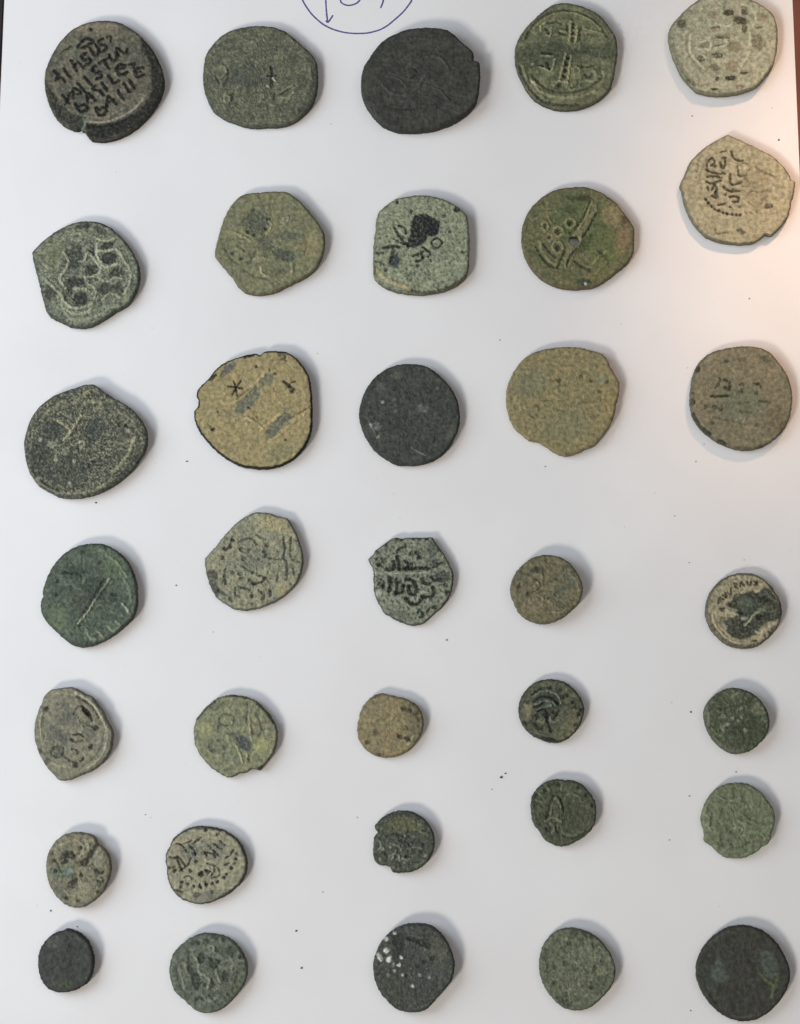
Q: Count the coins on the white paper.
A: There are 35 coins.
